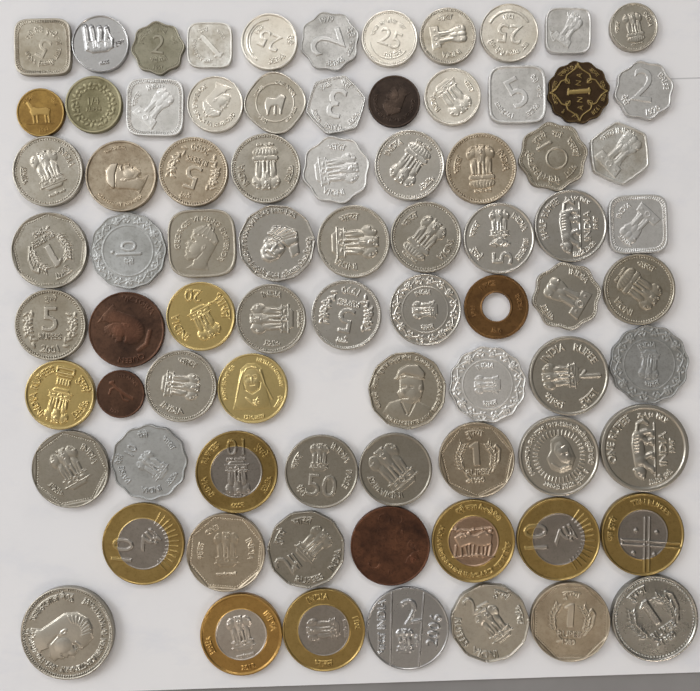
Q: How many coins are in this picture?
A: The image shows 79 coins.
